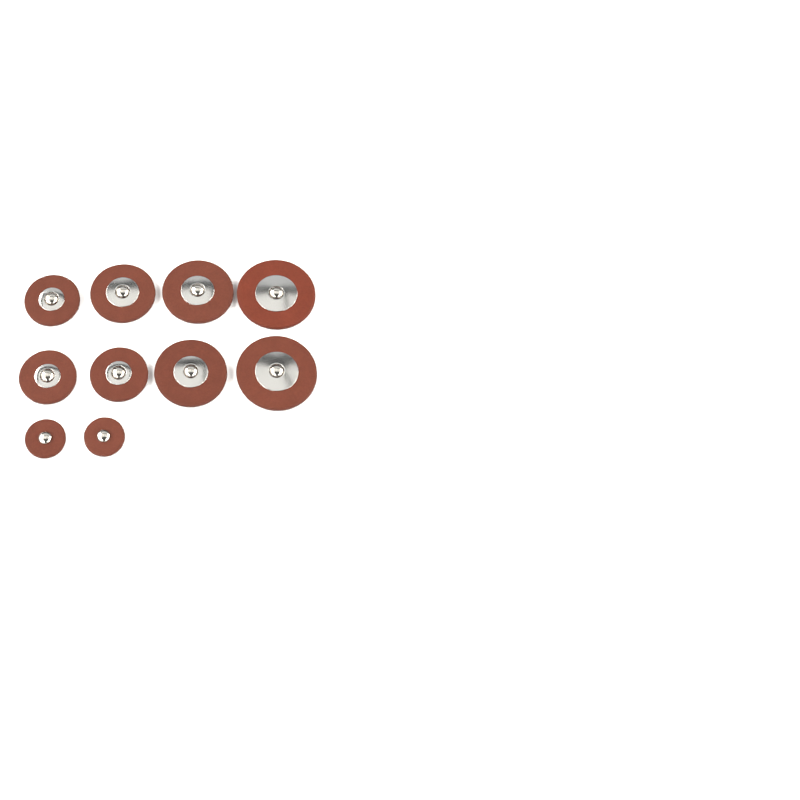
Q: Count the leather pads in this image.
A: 10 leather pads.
